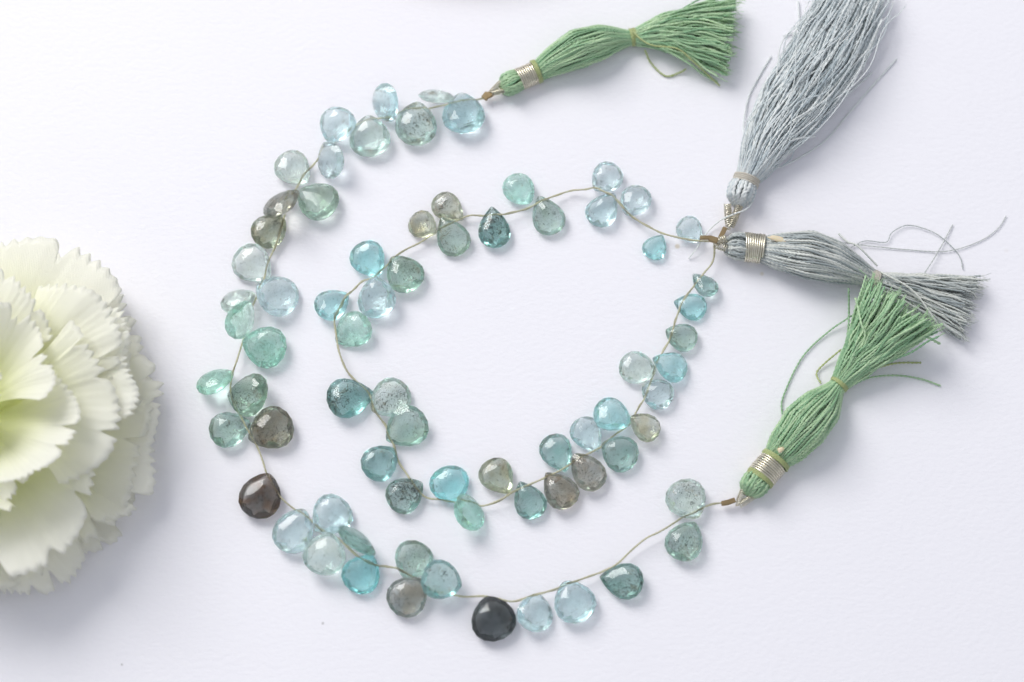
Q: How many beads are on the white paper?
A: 73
